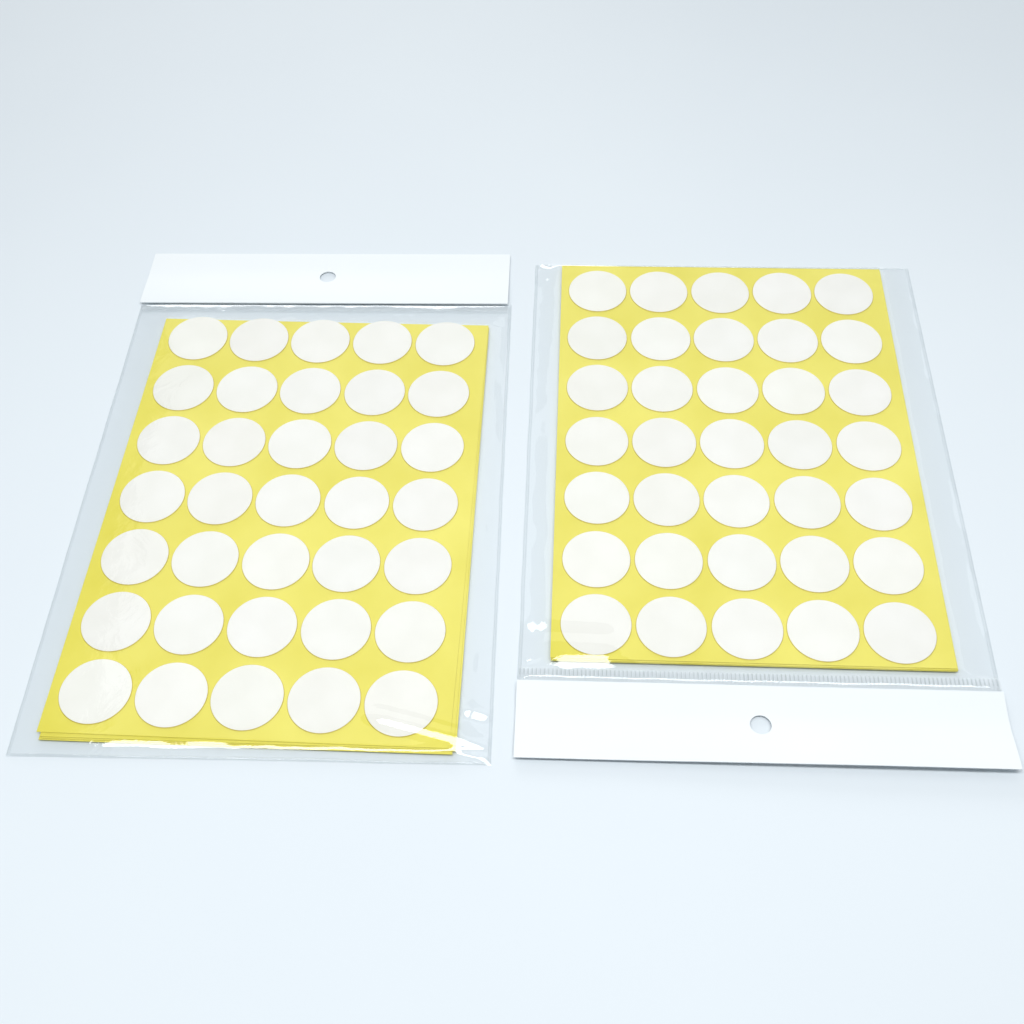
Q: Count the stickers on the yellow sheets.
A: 70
